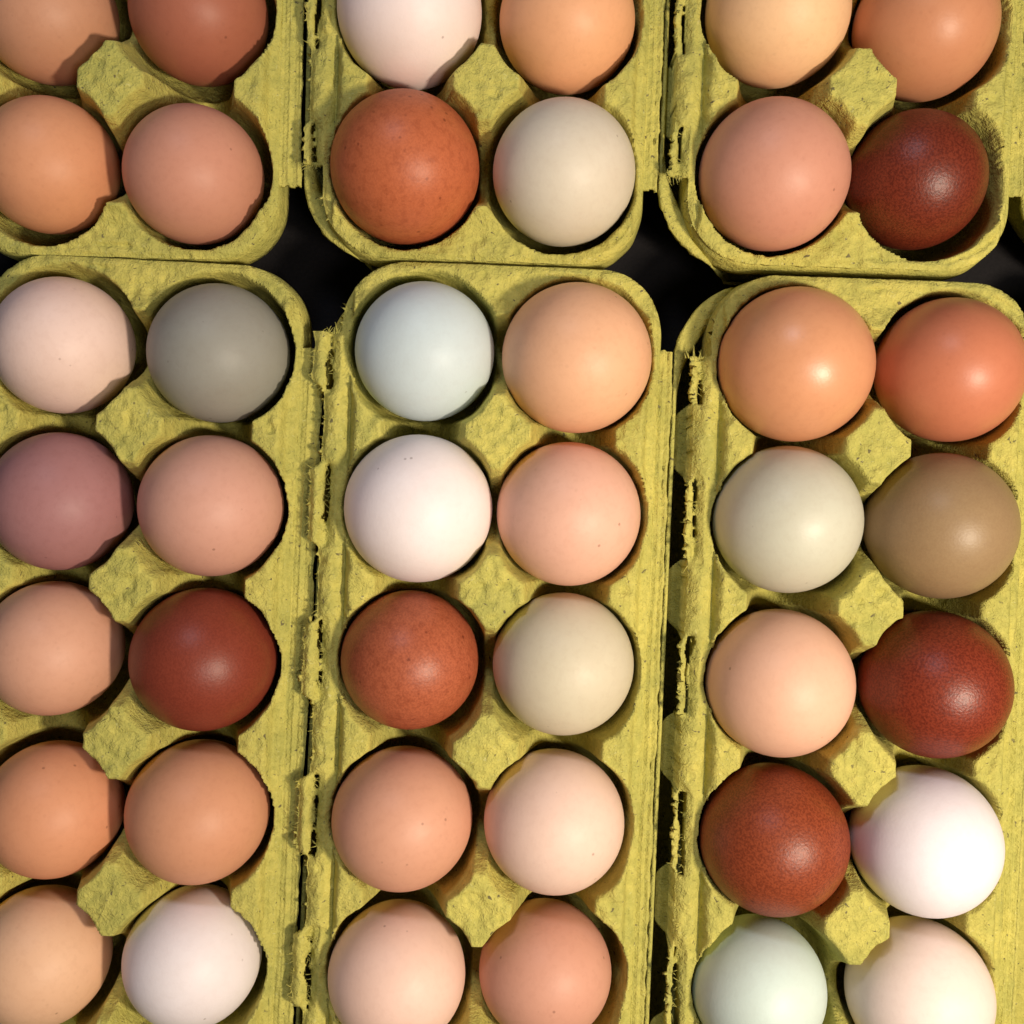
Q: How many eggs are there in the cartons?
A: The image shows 42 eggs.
